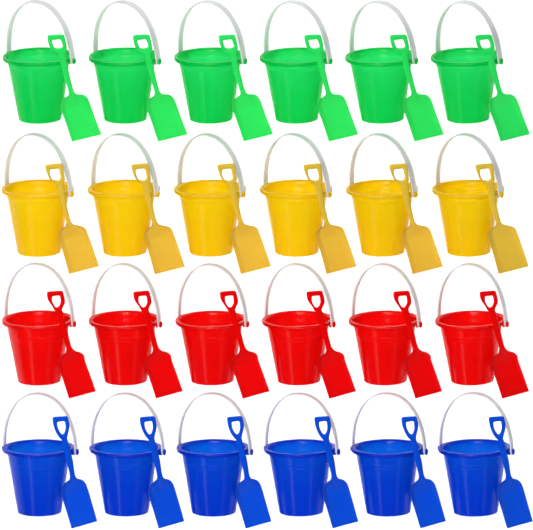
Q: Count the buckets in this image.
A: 24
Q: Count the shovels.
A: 24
